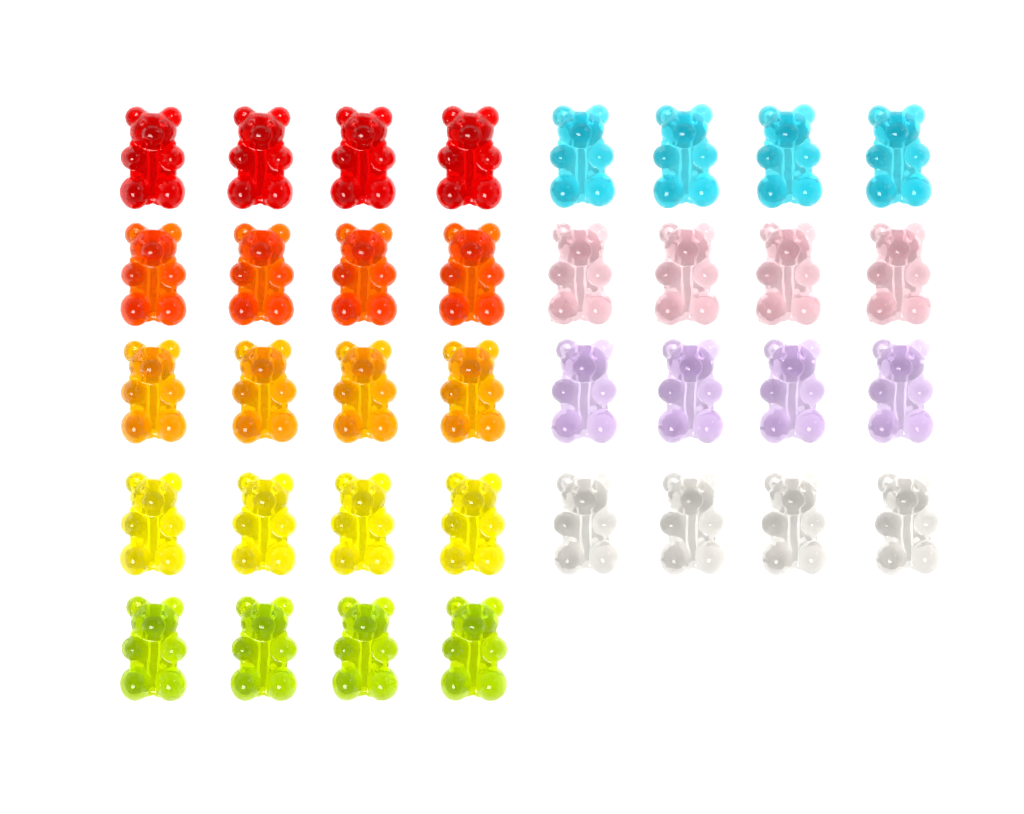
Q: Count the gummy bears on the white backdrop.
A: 36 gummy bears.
